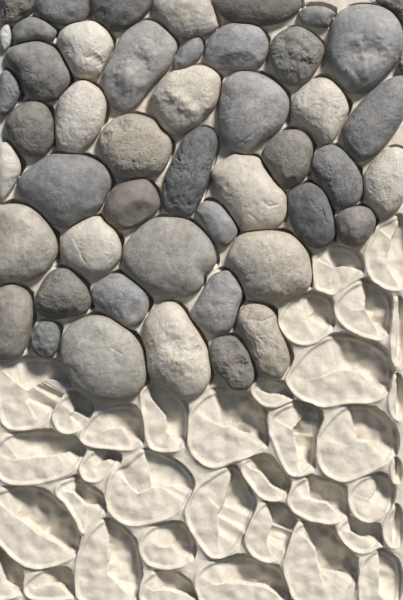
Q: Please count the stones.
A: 49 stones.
